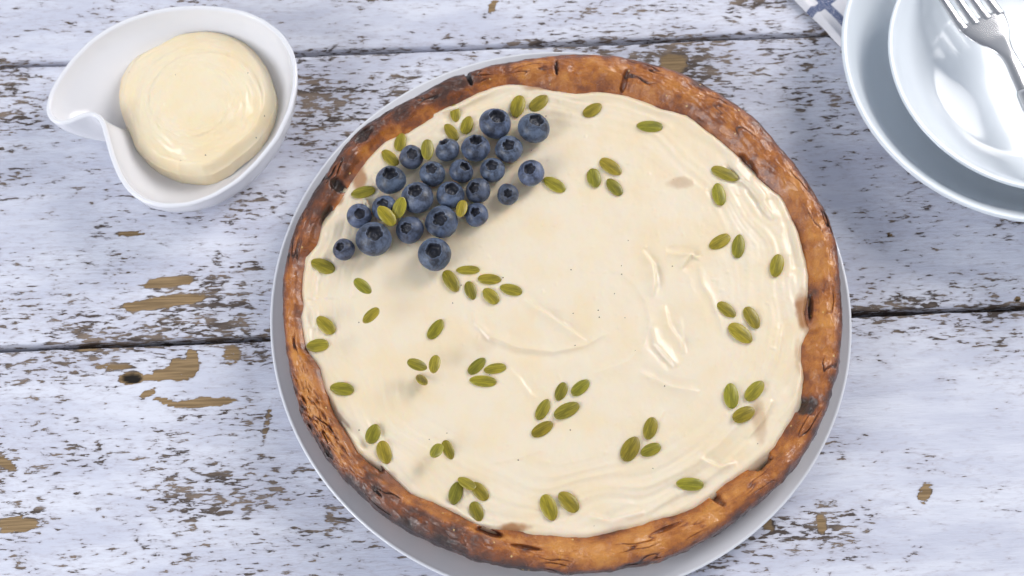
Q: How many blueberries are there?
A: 23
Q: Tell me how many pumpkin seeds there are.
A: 67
